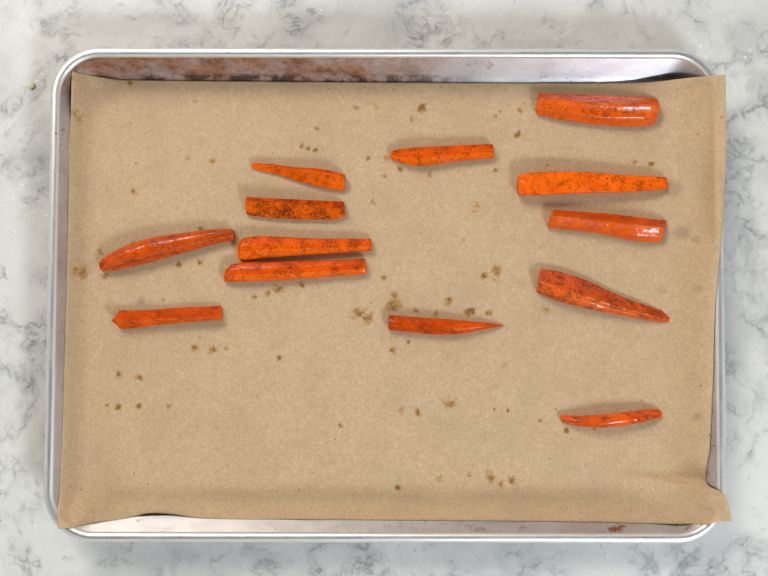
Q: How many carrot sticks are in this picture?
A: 13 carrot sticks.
